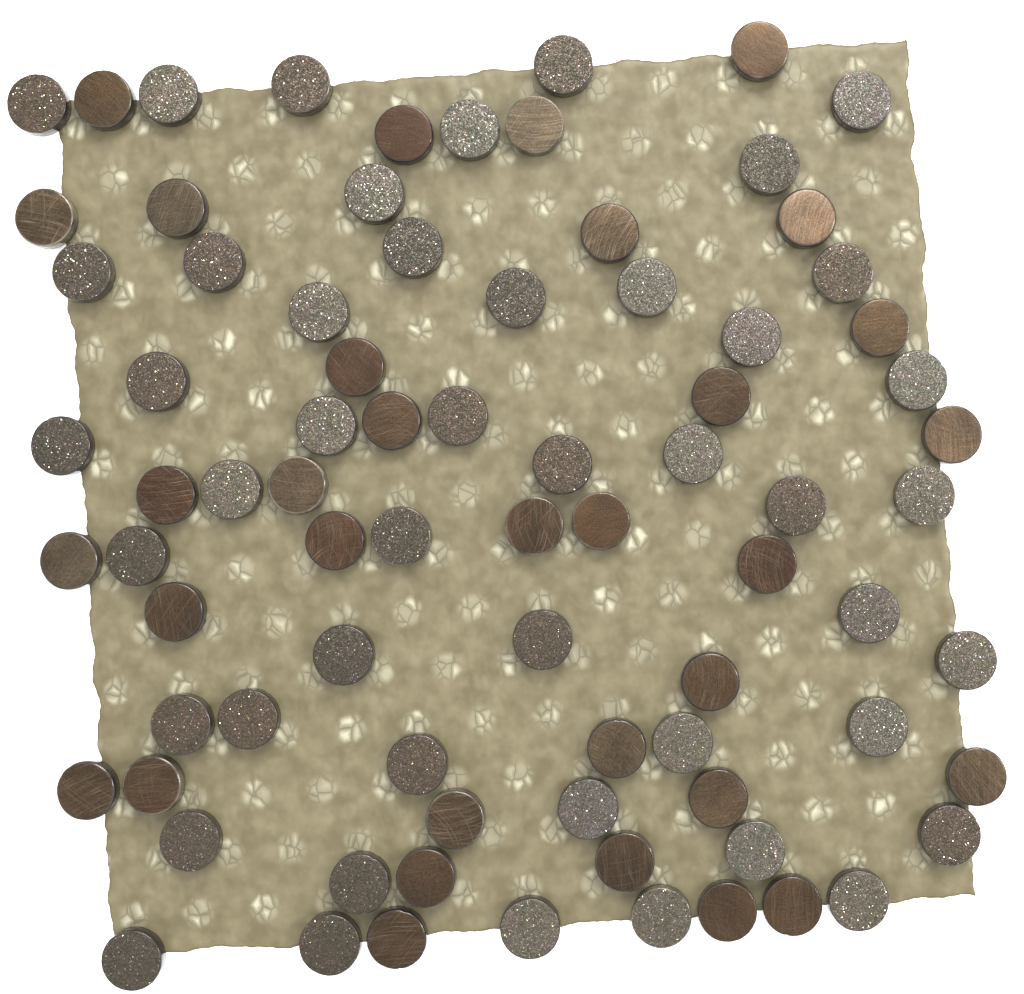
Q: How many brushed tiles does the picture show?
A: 33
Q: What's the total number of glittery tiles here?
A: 47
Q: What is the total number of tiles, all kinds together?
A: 80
